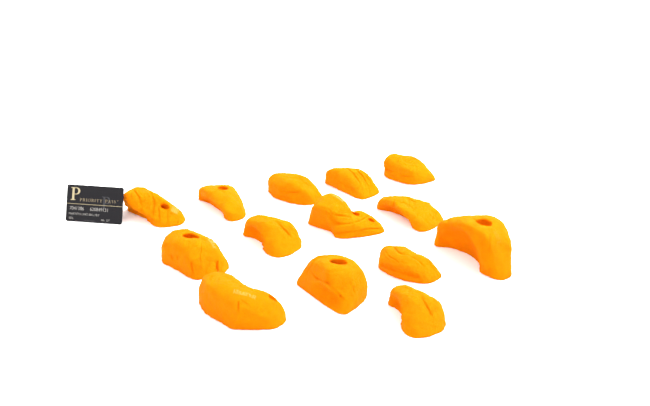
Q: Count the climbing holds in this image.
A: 14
